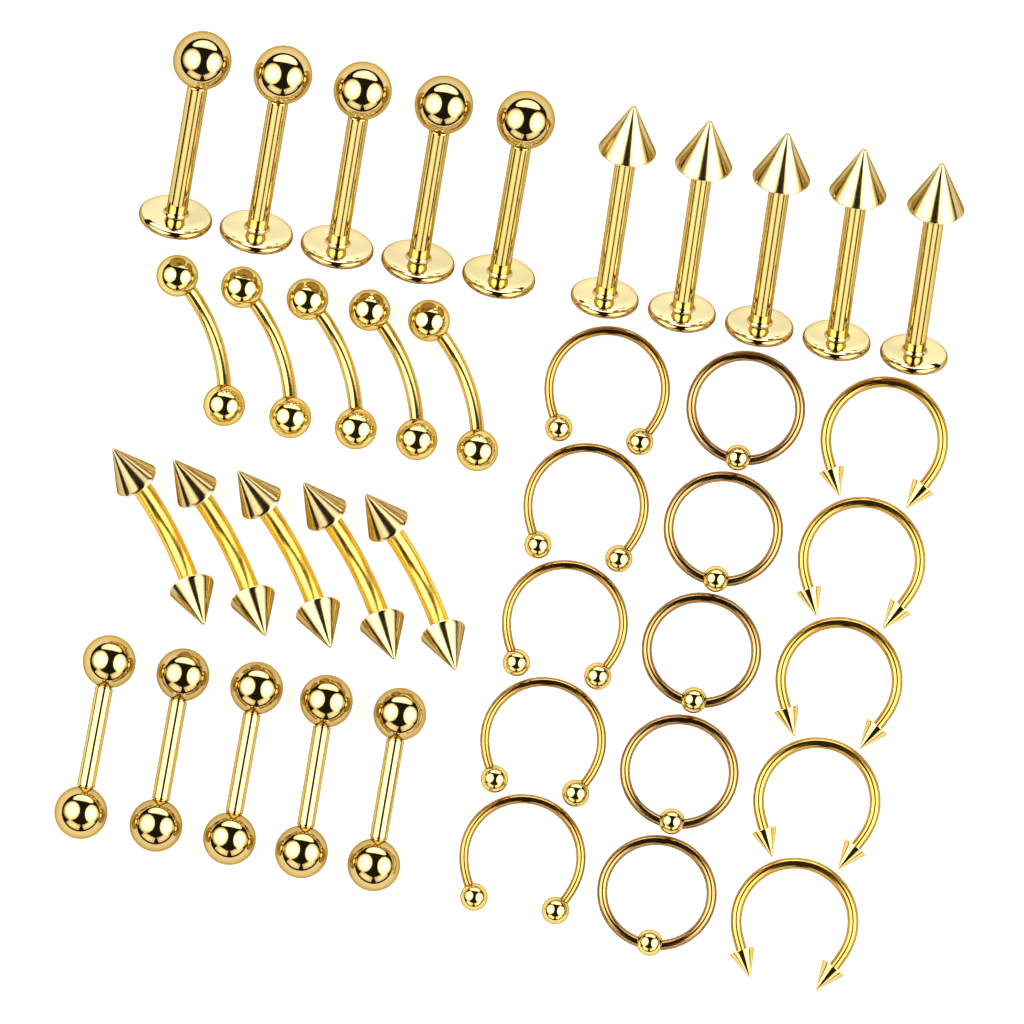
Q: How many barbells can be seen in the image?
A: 15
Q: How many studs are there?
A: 10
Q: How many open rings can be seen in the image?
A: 10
